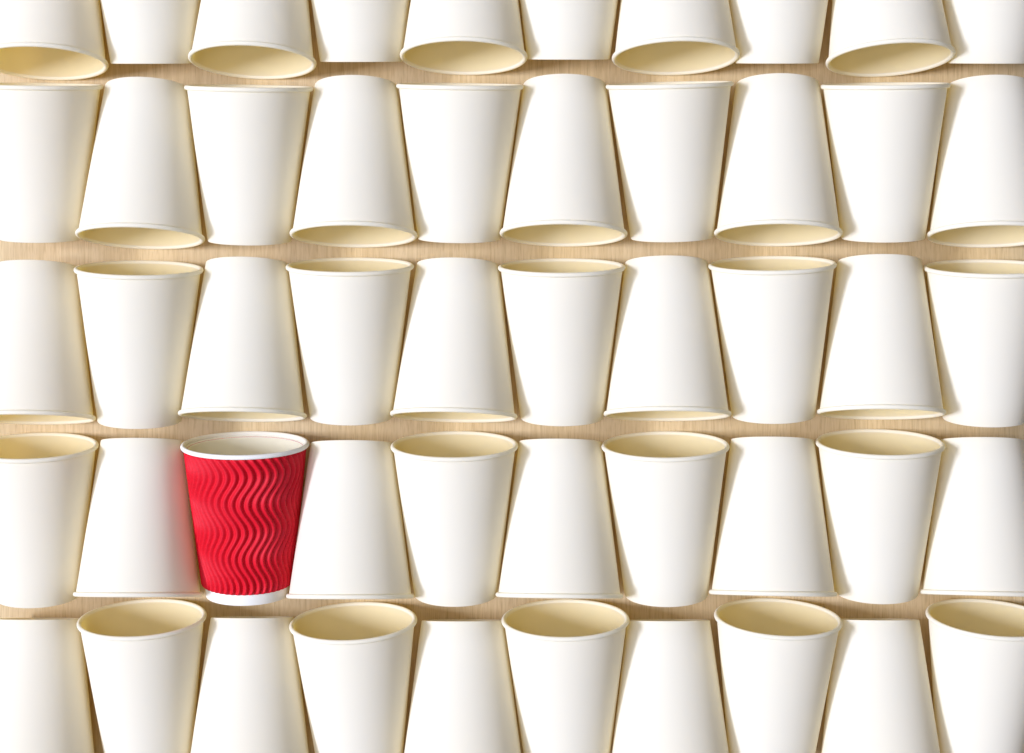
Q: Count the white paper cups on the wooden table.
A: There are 49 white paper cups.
